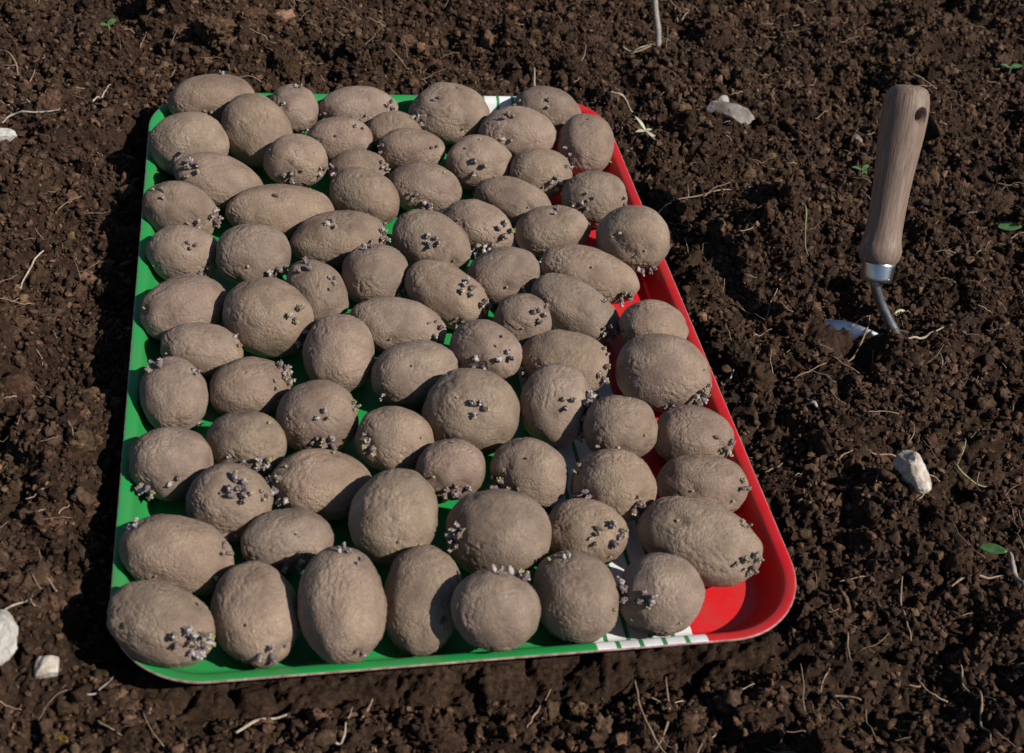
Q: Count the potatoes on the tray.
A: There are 76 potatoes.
